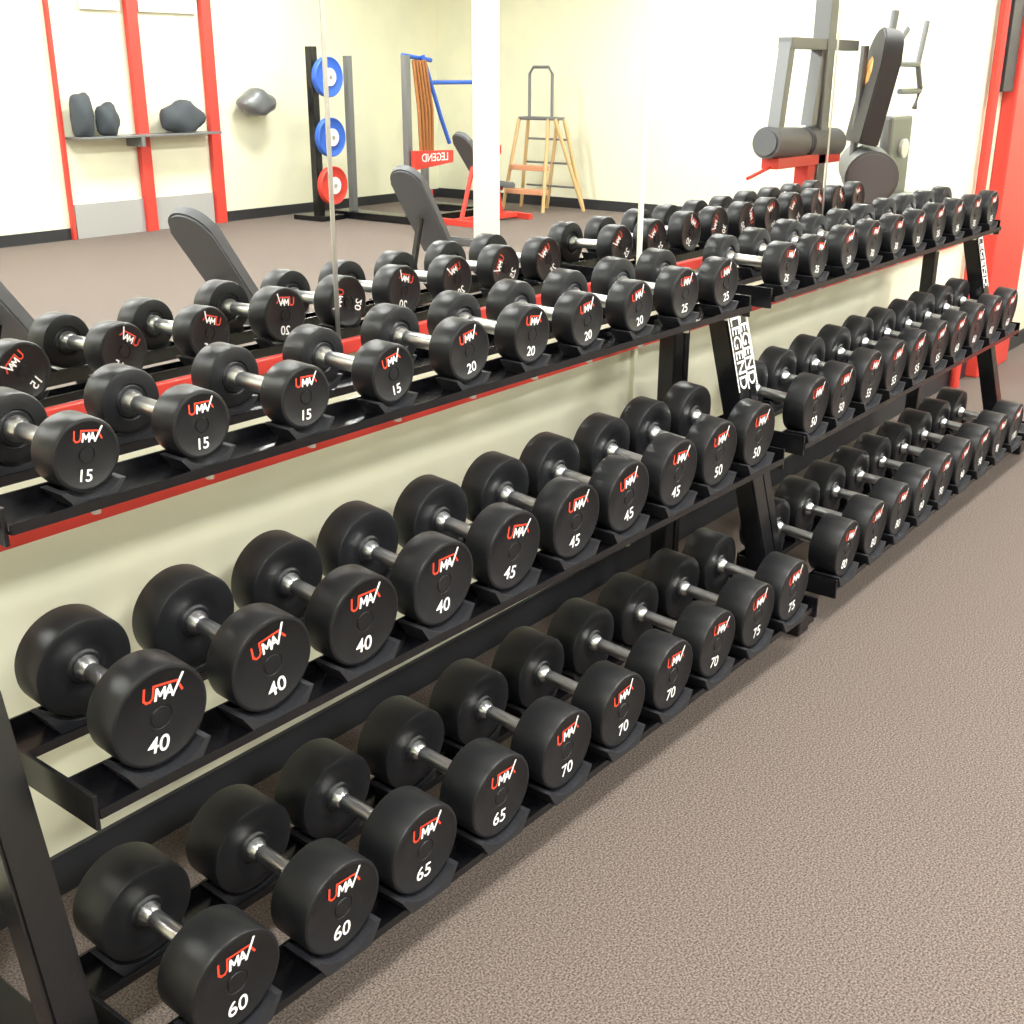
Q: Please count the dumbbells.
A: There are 59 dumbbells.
